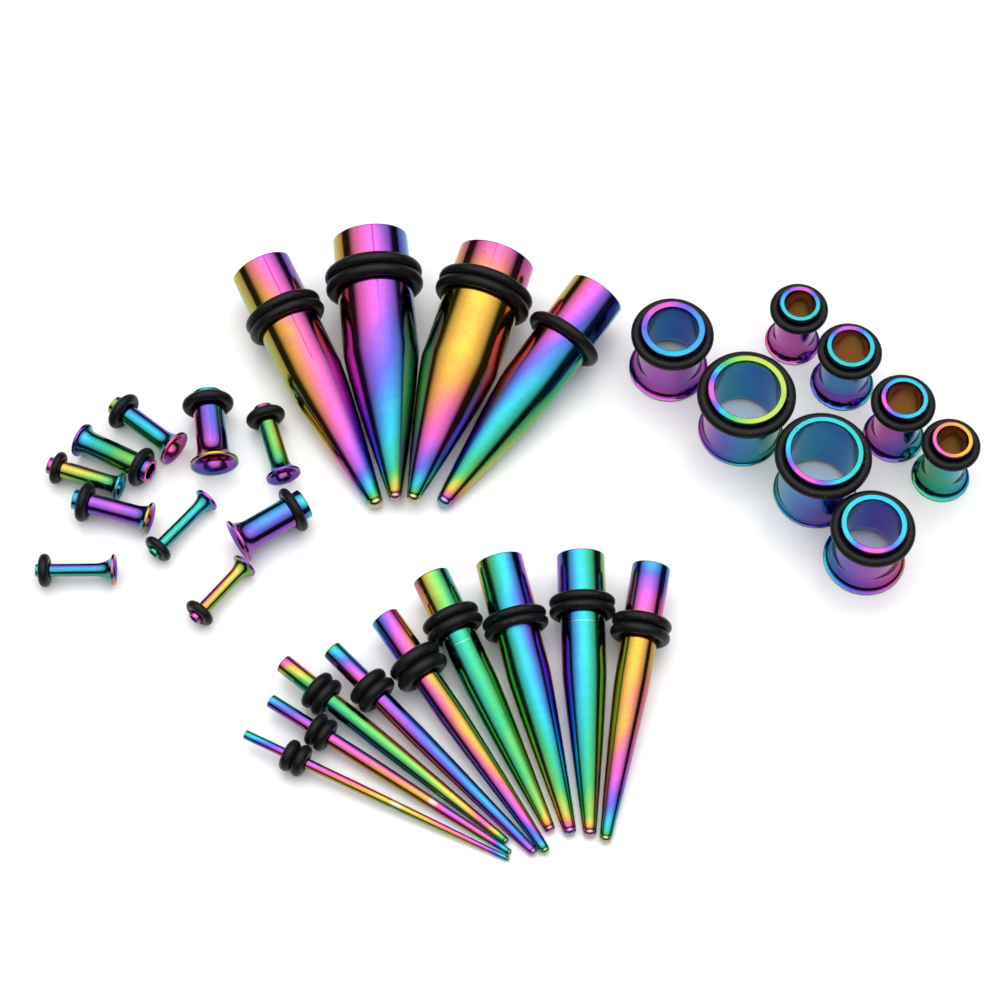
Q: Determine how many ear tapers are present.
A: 13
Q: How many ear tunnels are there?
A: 18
